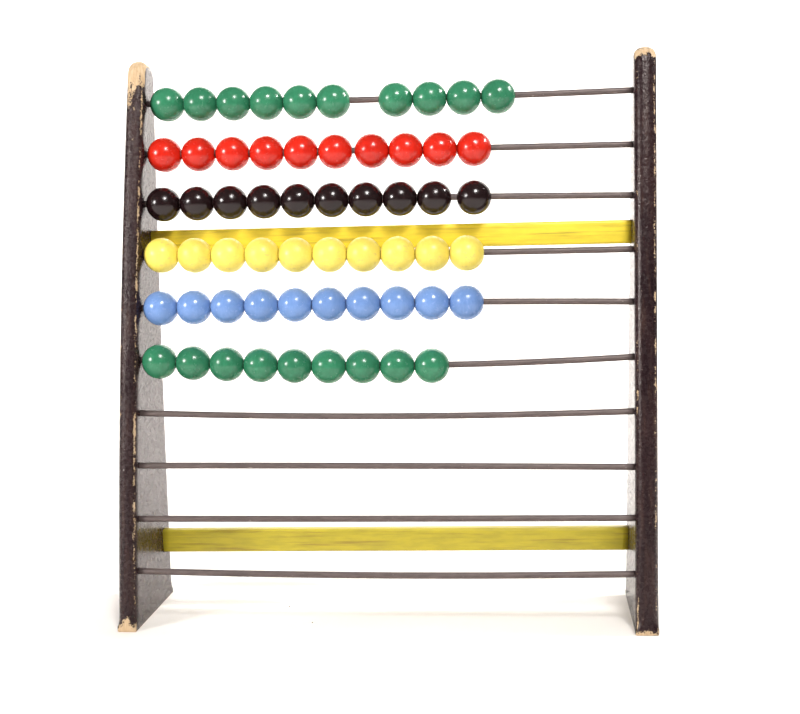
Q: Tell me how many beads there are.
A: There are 59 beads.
